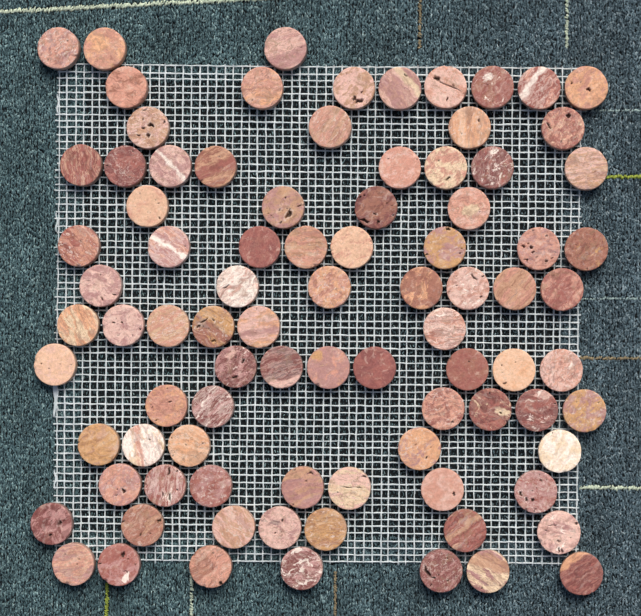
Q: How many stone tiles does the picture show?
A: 88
